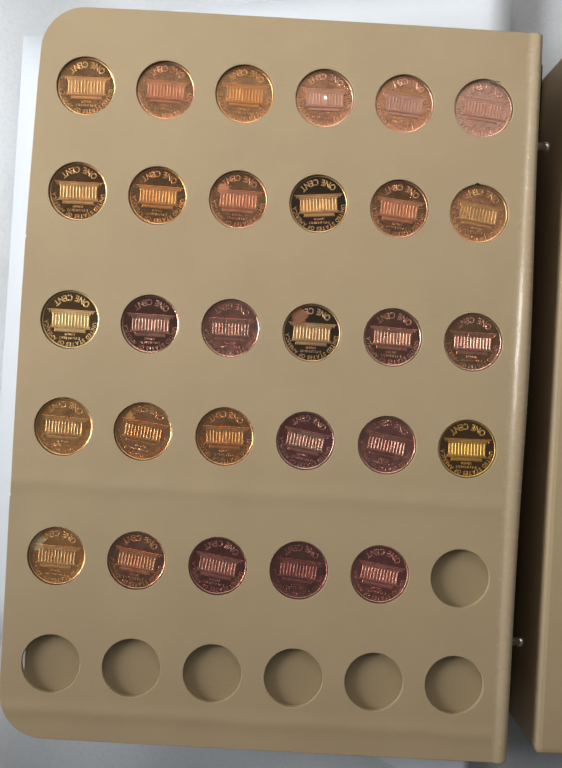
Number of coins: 29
